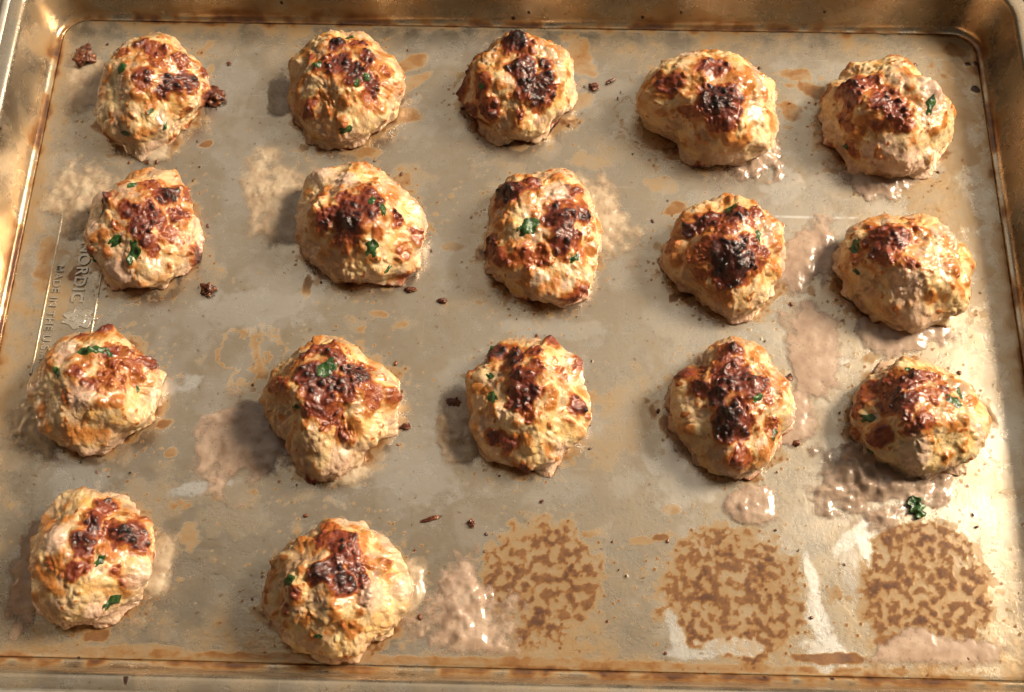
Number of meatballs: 17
